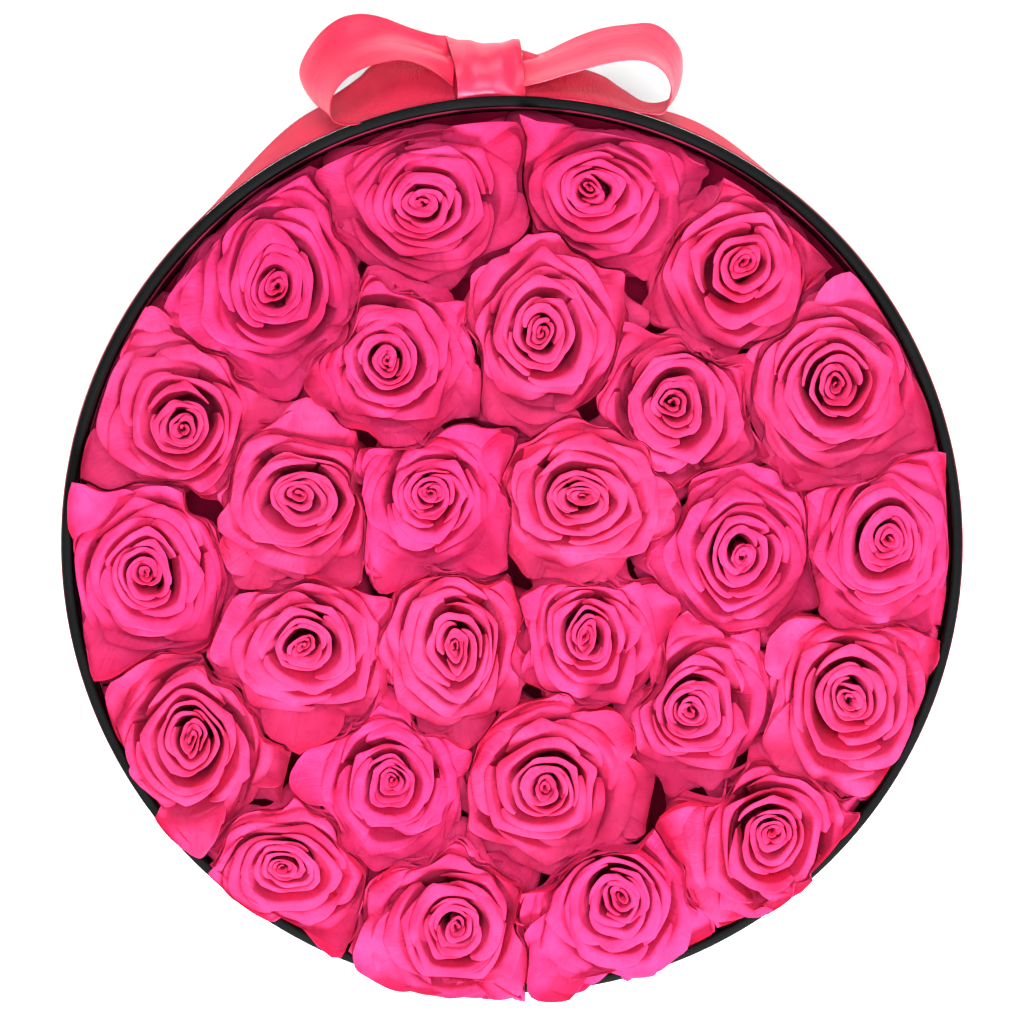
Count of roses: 27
